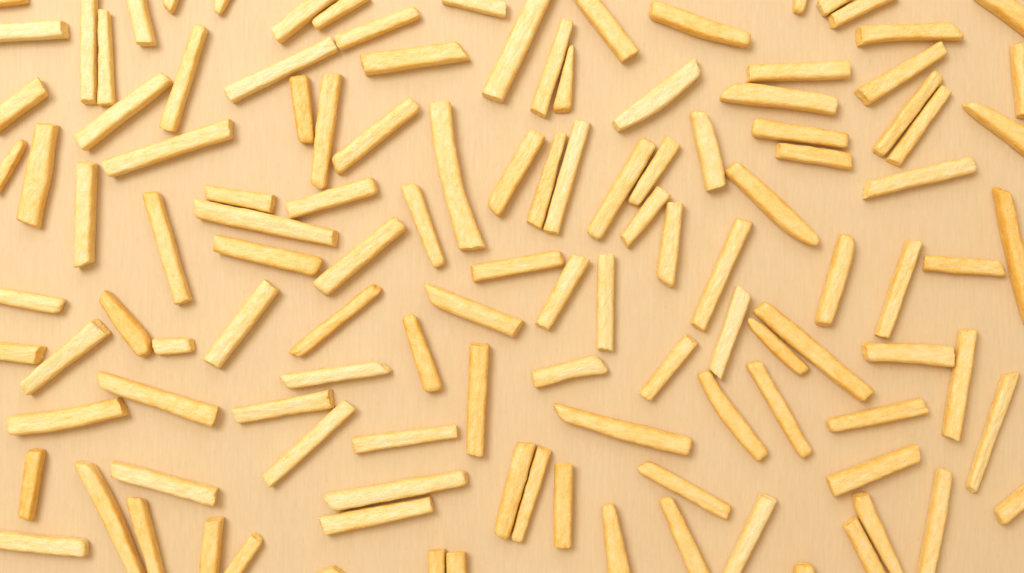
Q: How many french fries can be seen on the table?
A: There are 122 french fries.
